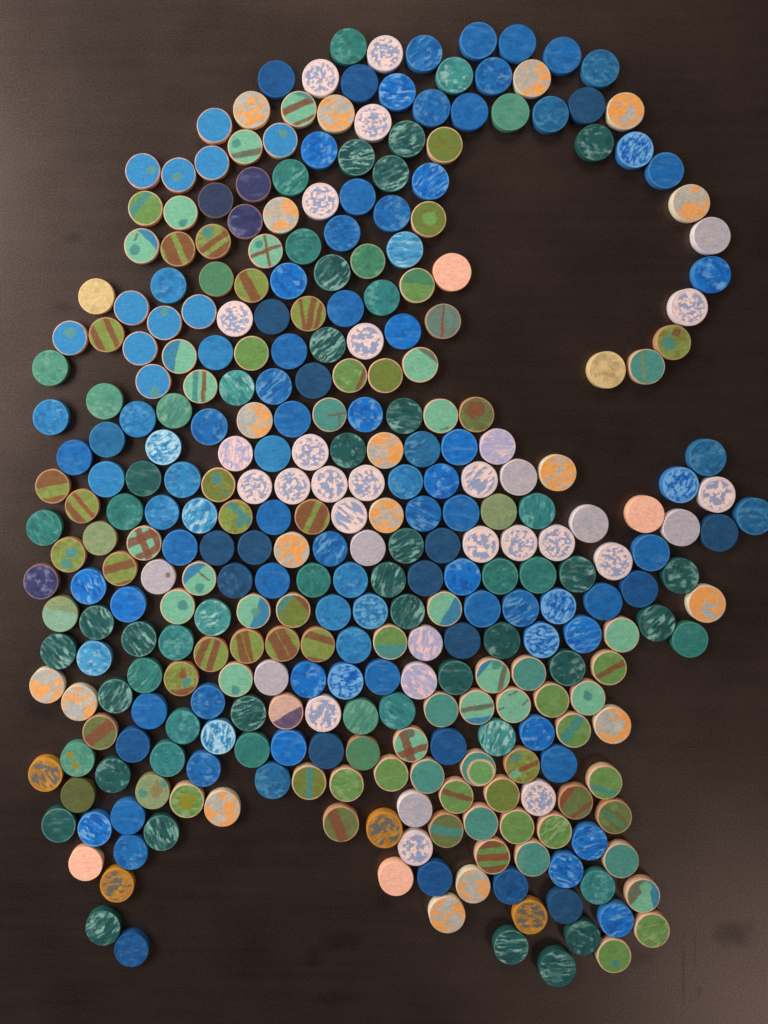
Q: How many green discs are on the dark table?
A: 147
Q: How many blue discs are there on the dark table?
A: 119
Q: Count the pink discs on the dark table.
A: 39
